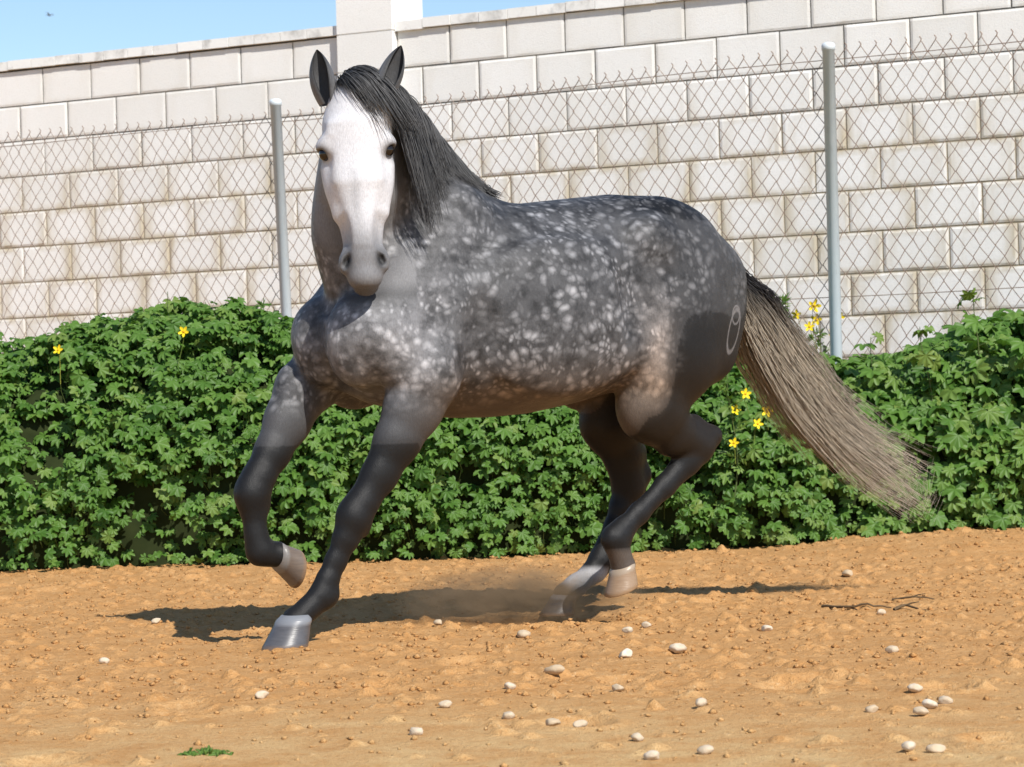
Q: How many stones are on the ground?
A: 32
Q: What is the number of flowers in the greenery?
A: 13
